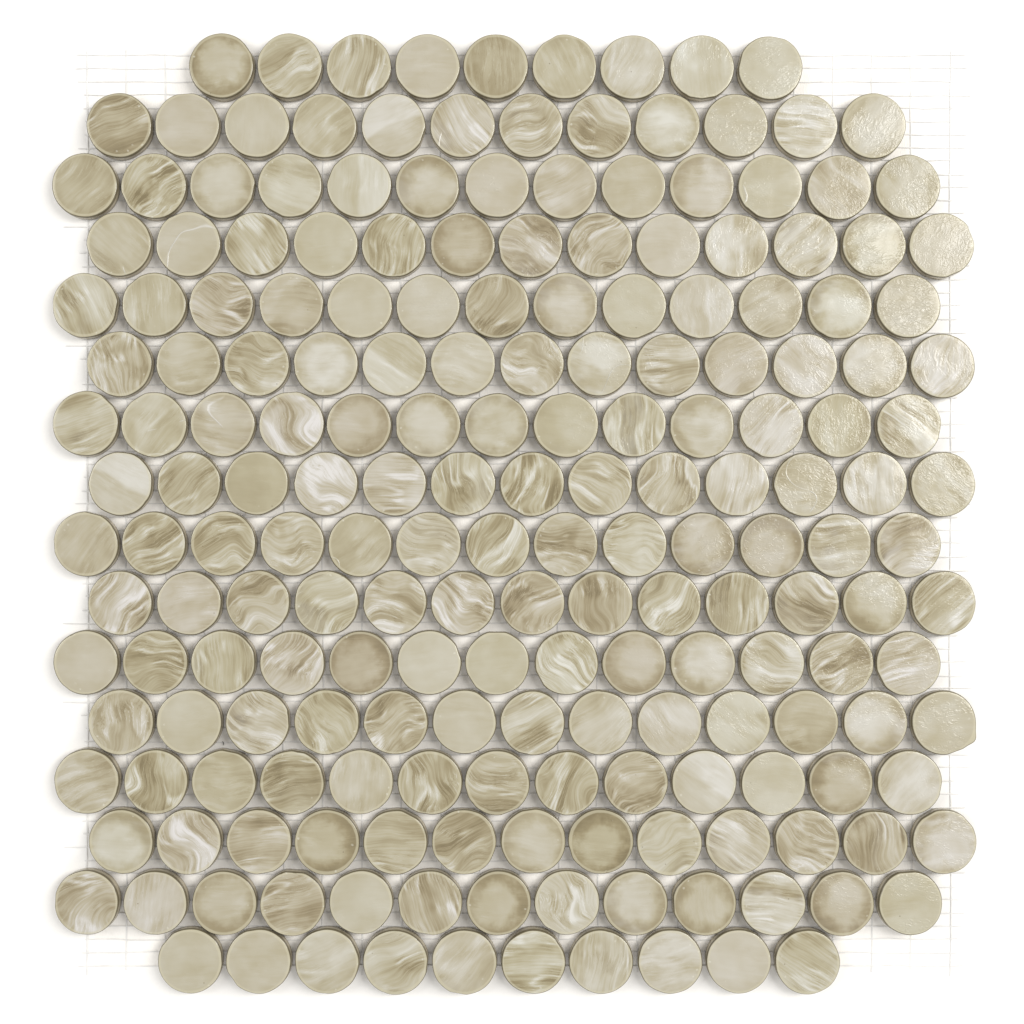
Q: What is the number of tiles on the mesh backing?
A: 200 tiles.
